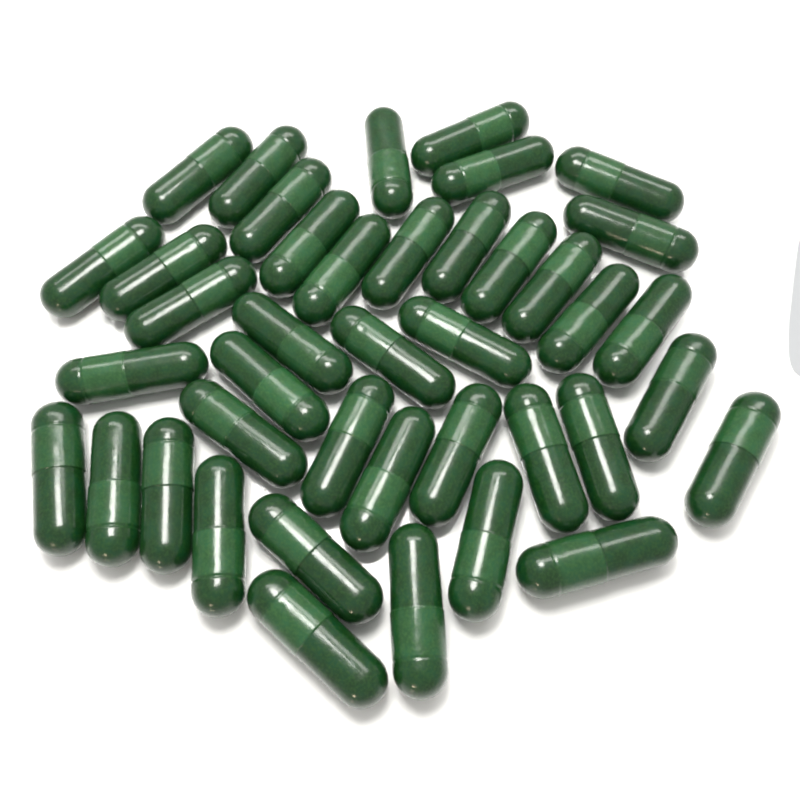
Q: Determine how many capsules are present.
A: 41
